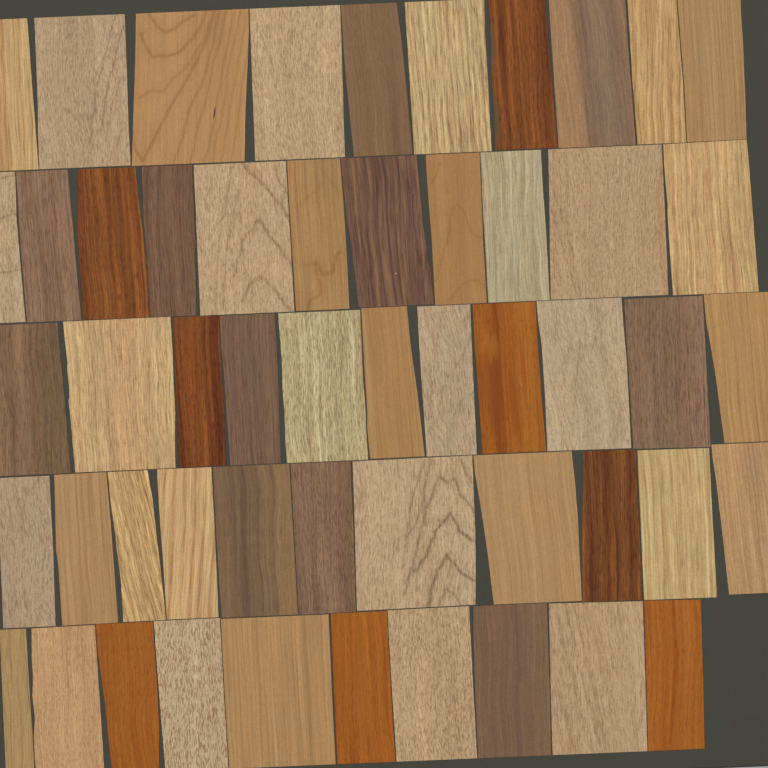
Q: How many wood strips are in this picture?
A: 53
